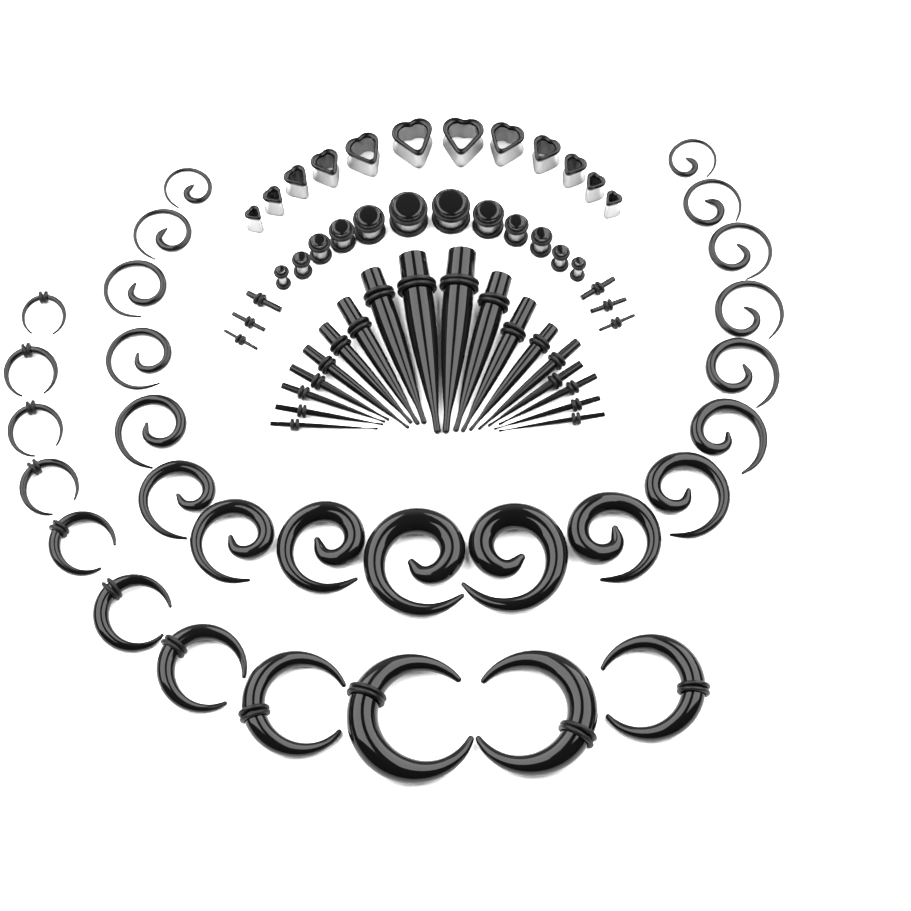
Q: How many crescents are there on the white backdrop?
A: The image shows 11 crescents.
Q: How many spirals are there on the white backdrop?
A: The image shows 18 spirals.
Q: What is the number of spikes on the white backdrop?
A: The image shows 18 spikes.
